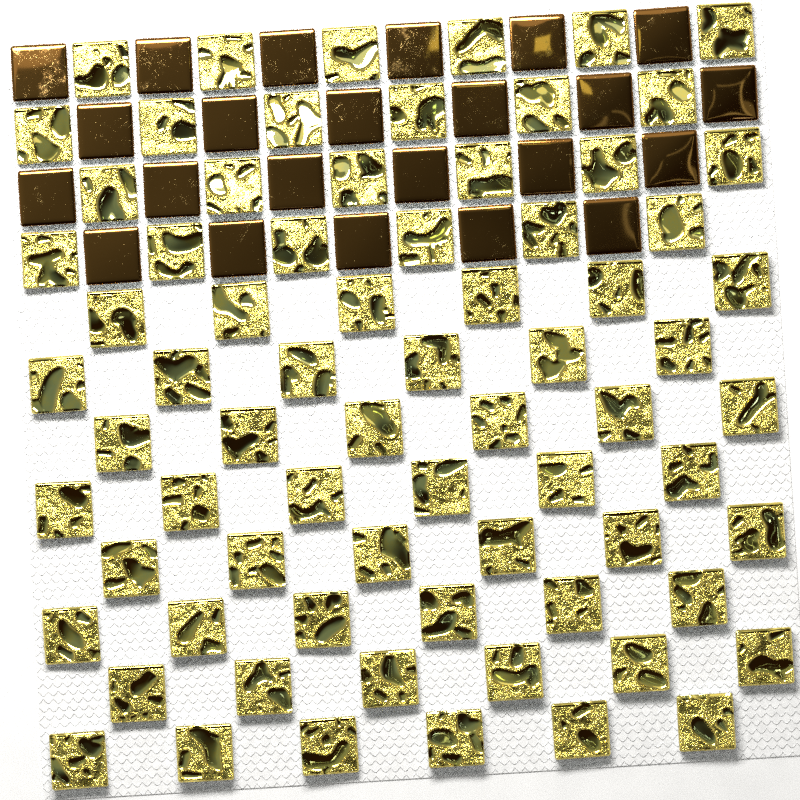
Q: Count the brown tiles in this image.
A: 23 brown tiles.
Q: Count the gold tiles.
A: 72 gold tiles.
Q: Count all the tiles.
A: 95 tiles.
